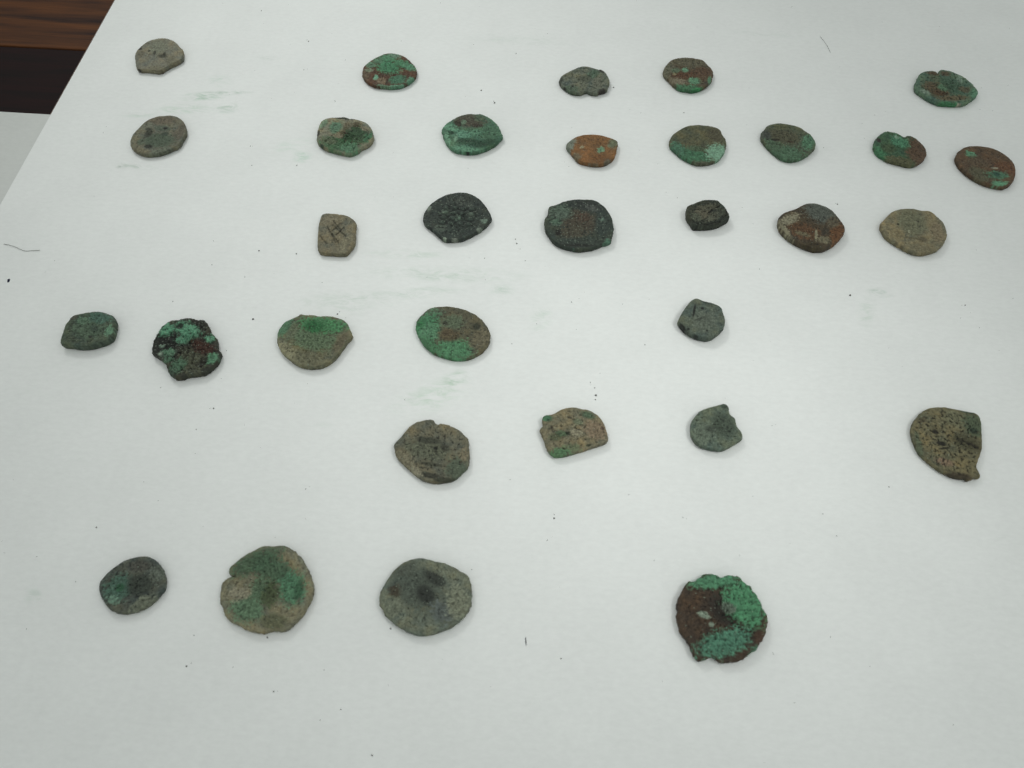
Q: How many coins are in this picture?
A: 32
